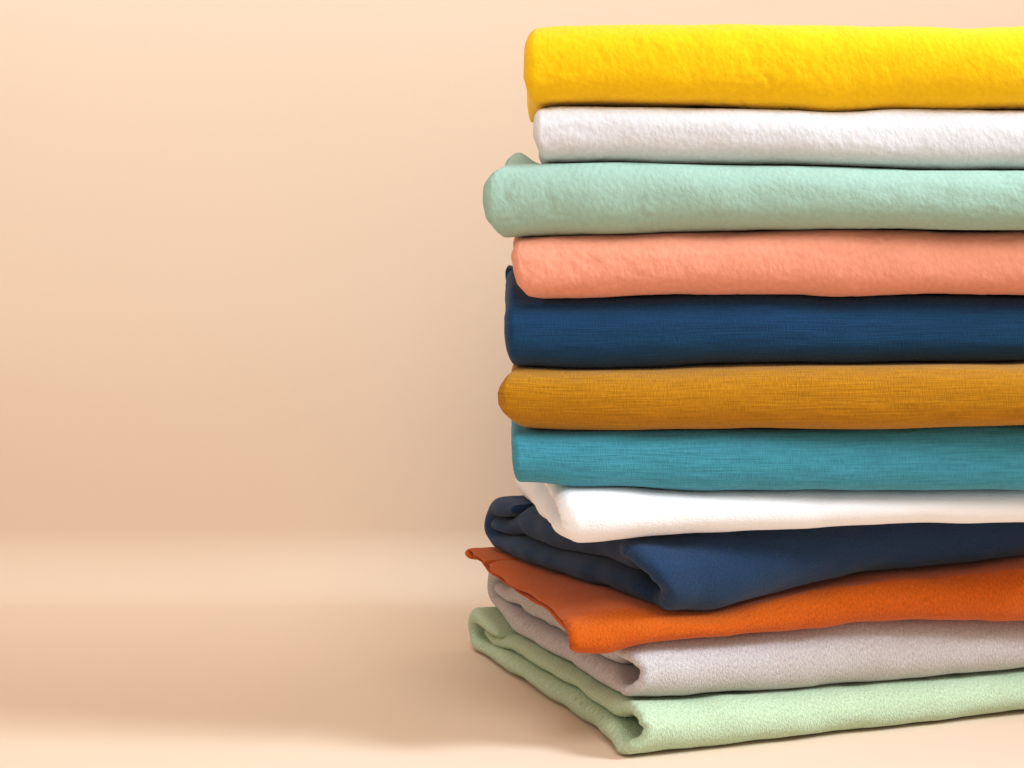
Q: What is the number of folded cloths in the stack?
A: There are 12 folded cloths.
